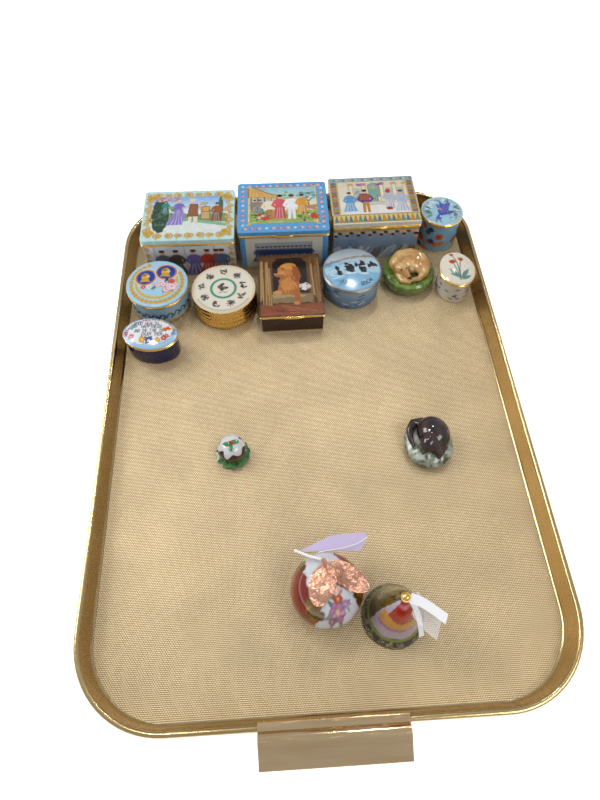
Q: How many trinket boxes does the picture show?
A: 10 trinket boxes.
